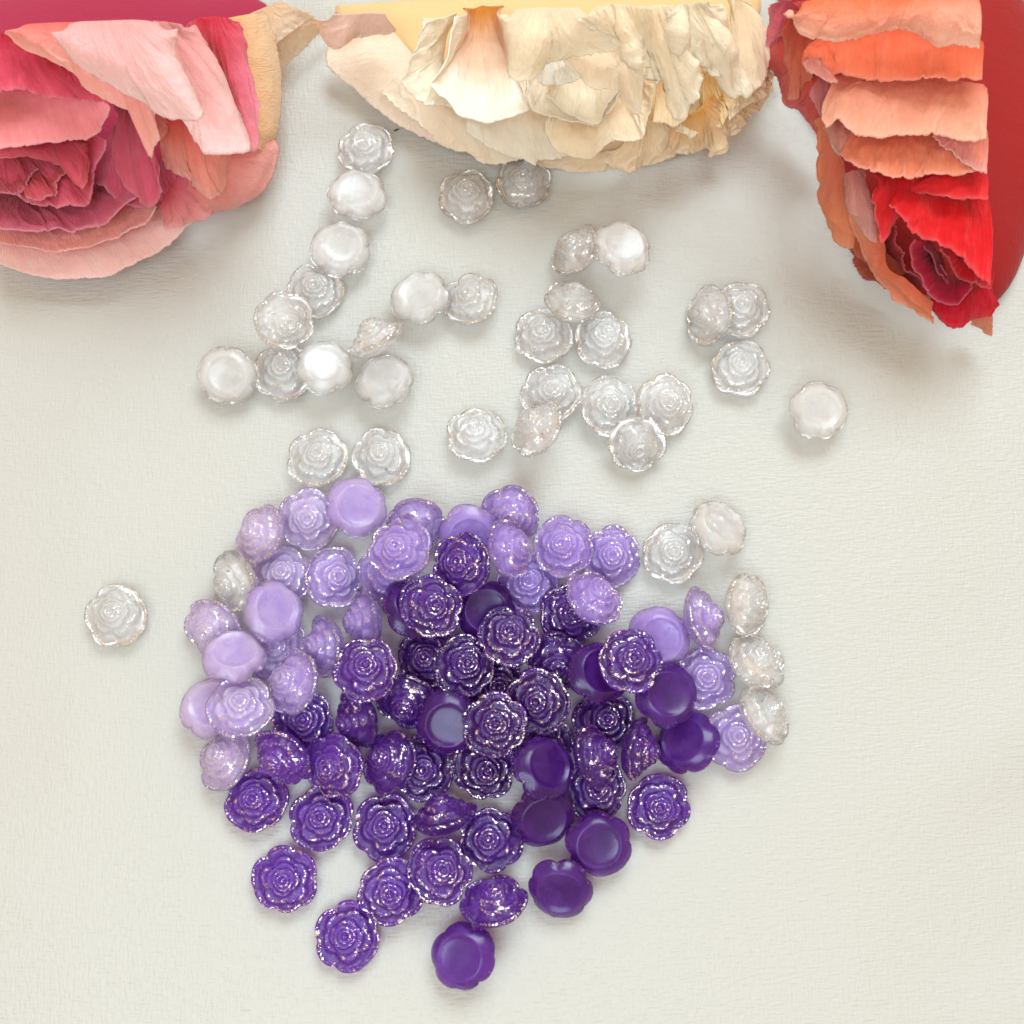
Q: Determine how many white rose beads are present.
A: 38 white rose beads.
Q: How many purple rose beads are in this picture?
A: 47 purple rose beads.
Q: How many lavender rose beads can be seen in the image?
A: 29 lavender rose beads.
